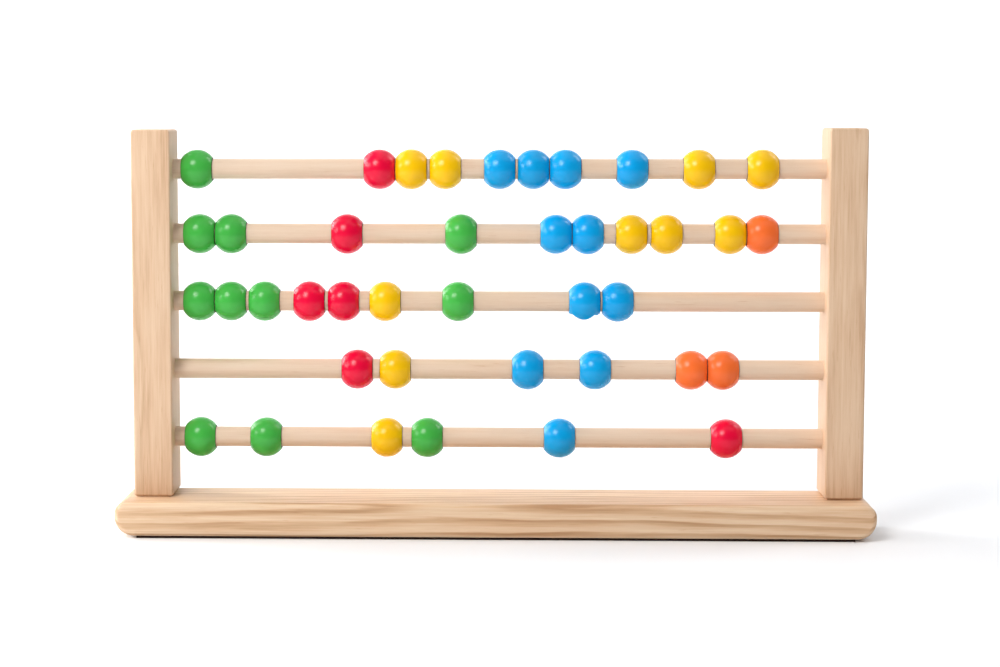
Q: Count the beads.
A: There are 41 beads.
